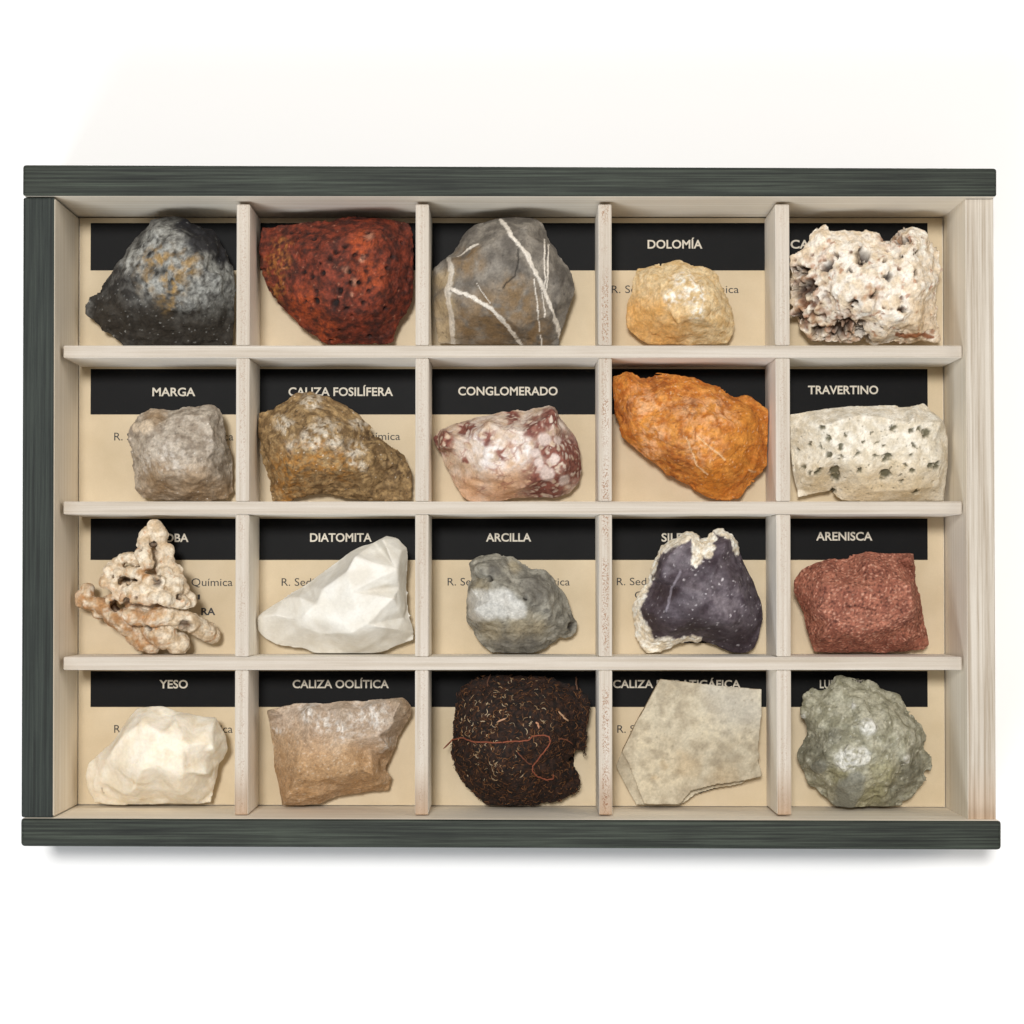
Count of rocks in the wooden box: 20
